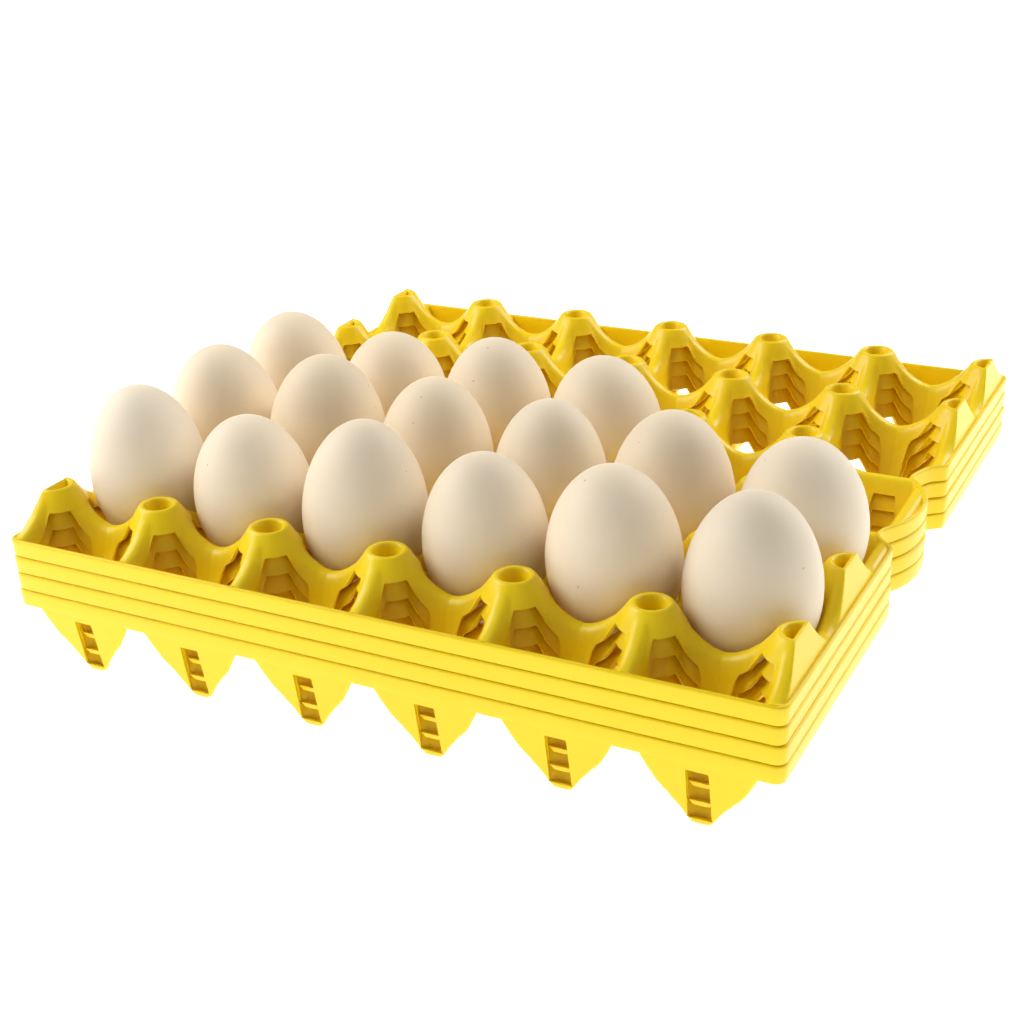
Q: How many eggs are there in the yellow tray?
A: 16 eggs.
